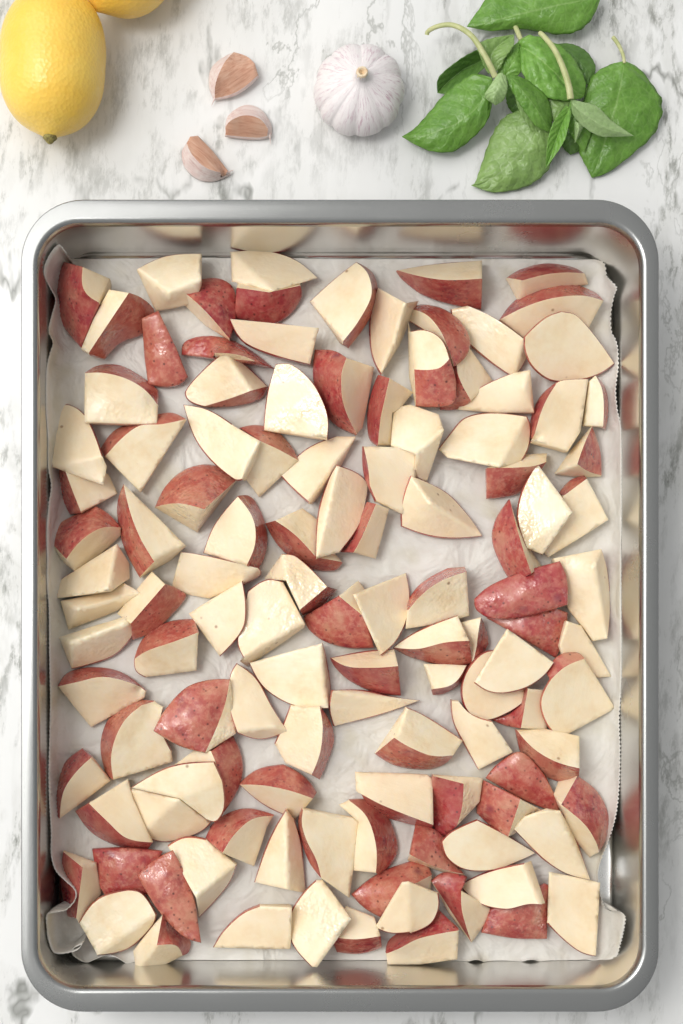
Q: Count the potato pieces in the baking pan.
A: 117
